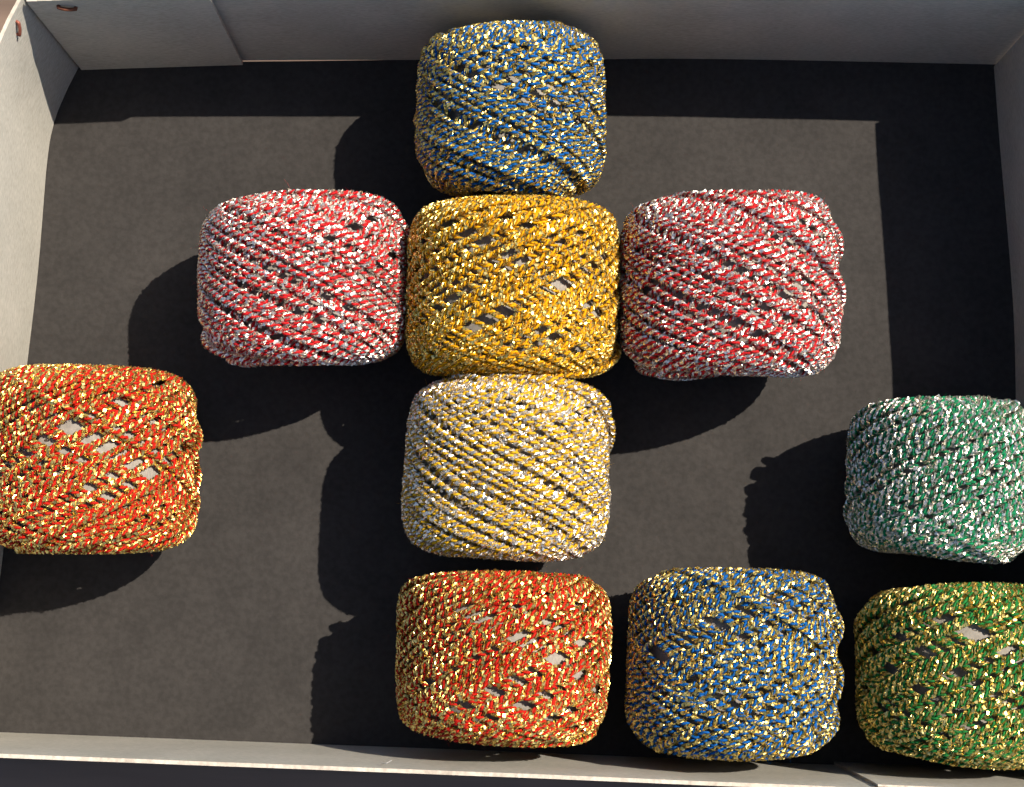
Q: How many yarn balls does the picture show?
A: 10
